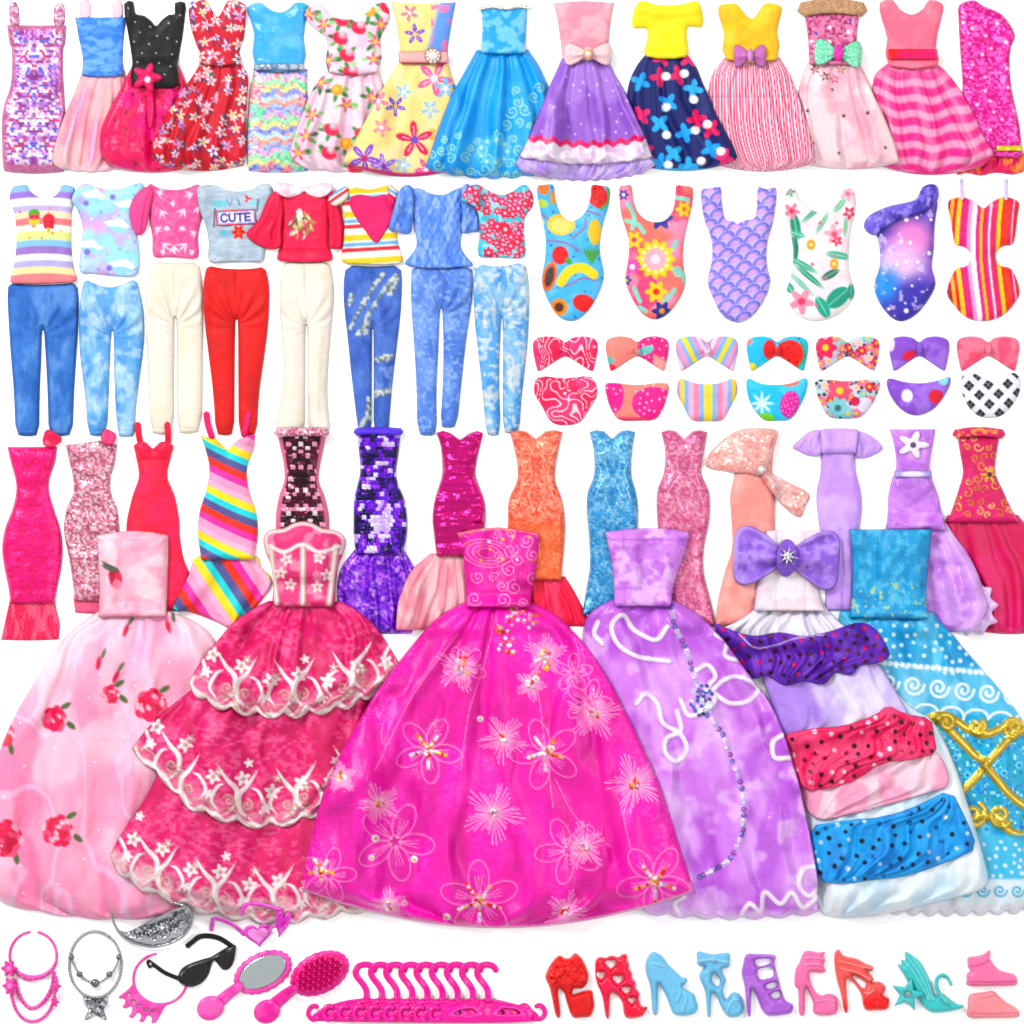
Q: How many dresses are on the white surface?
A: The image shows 34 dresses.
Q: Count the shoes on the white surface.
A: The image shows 10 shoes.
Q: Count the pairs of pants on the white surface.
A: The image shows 8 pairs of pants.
